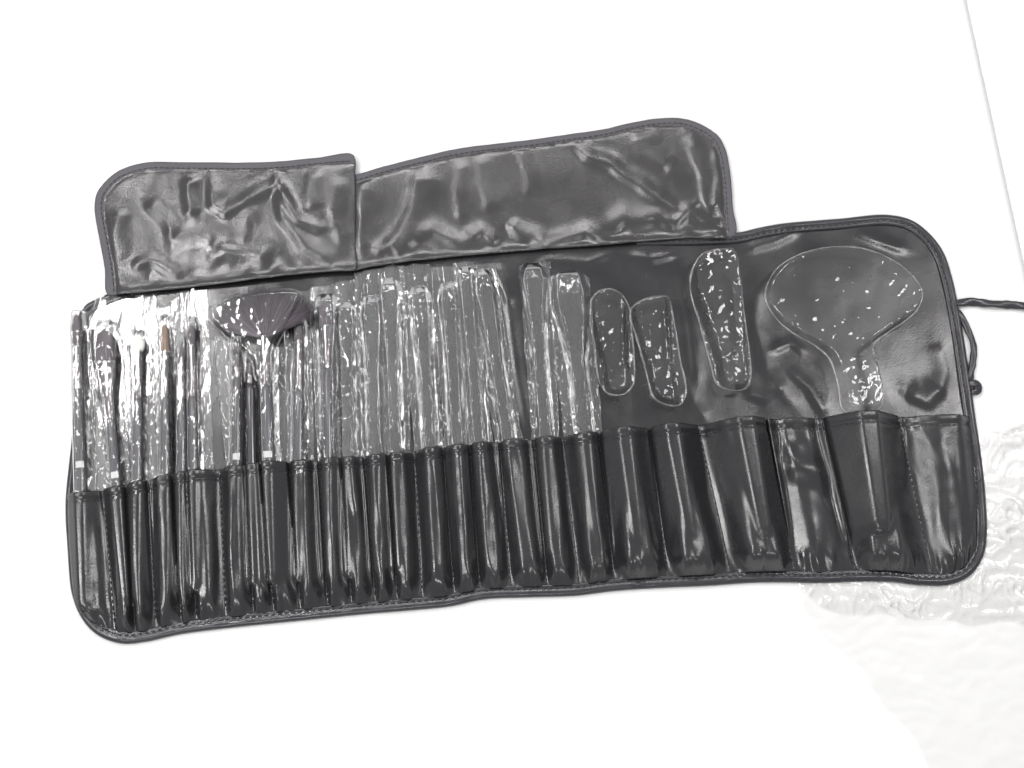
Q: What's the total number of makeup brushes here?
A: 11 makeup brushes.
